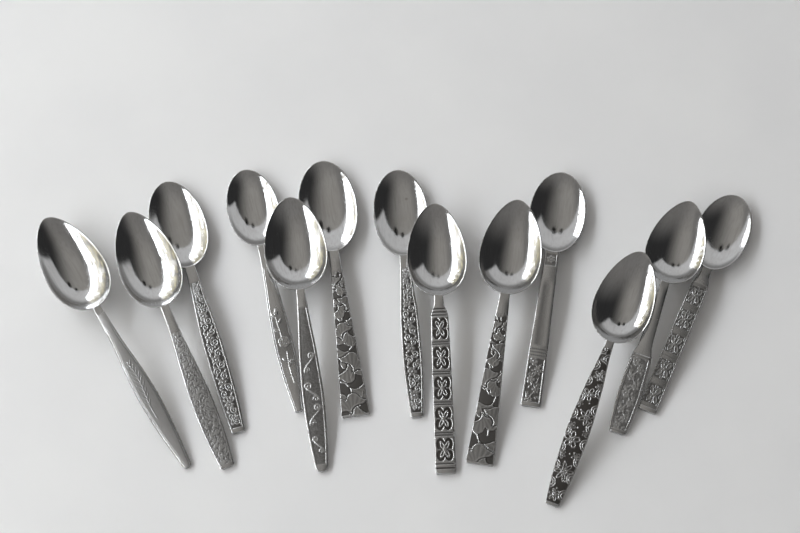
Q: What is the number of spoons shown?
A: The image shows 13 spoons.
